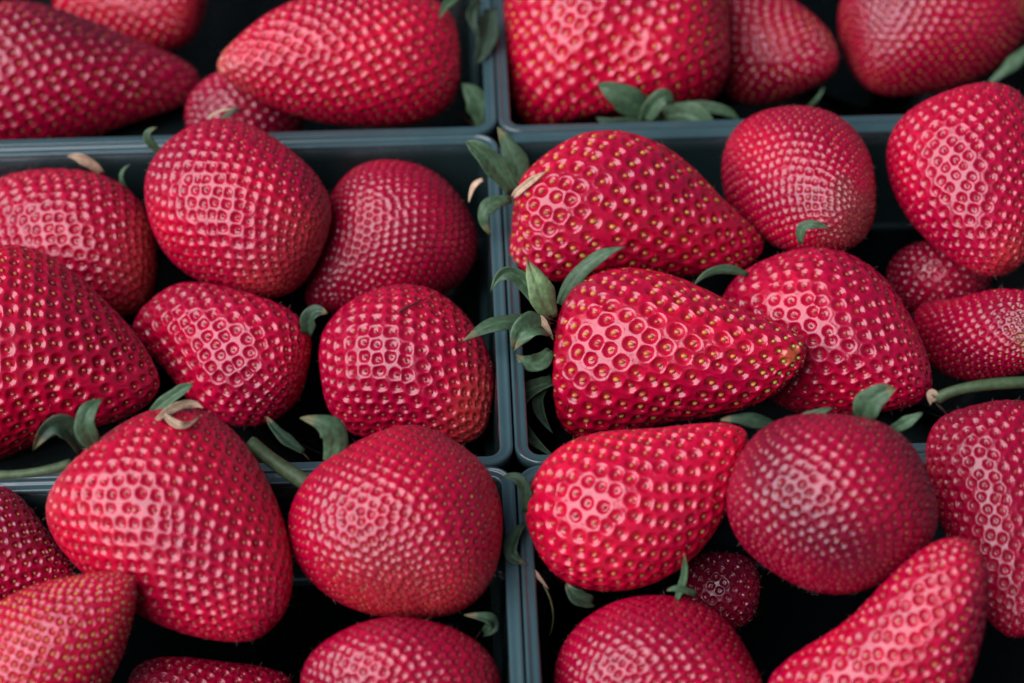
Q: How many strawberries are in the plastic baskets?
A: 32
